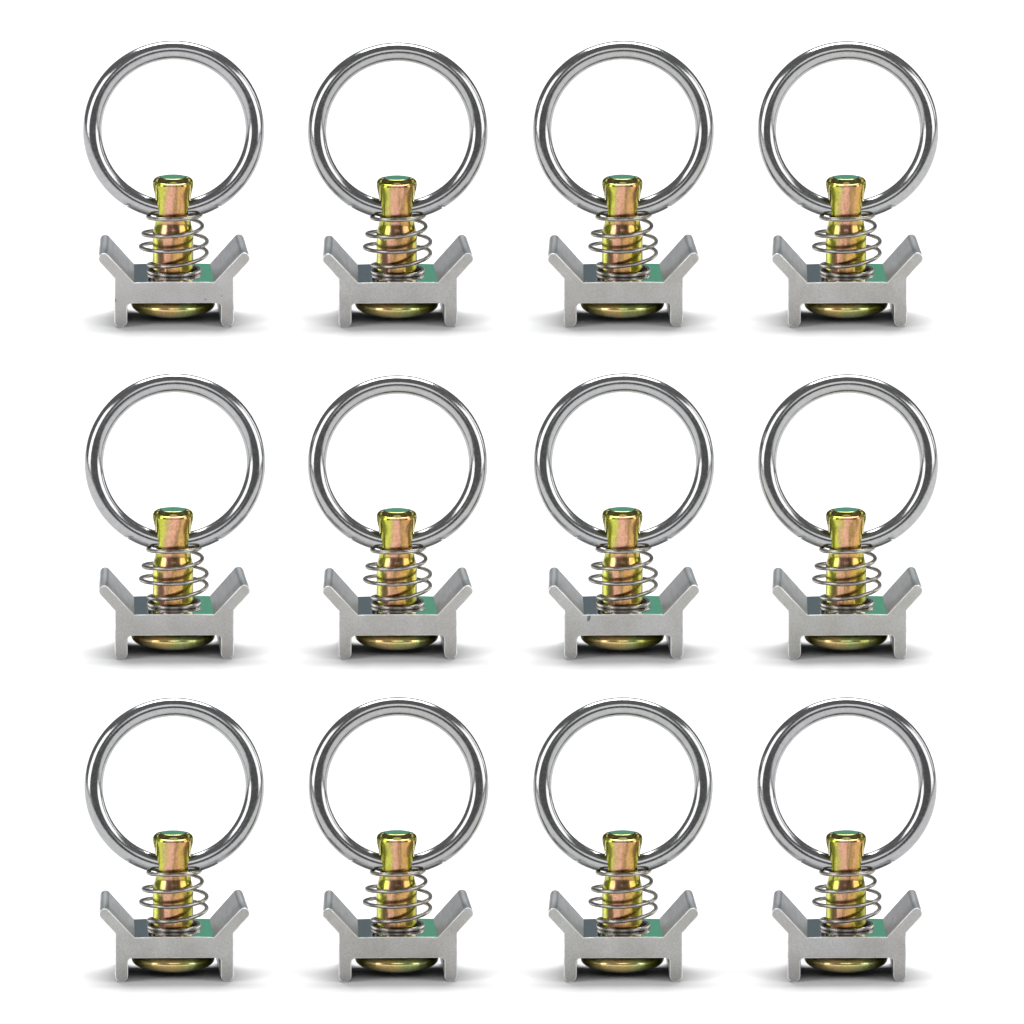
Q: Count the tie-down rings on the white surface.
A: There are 12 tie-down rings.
